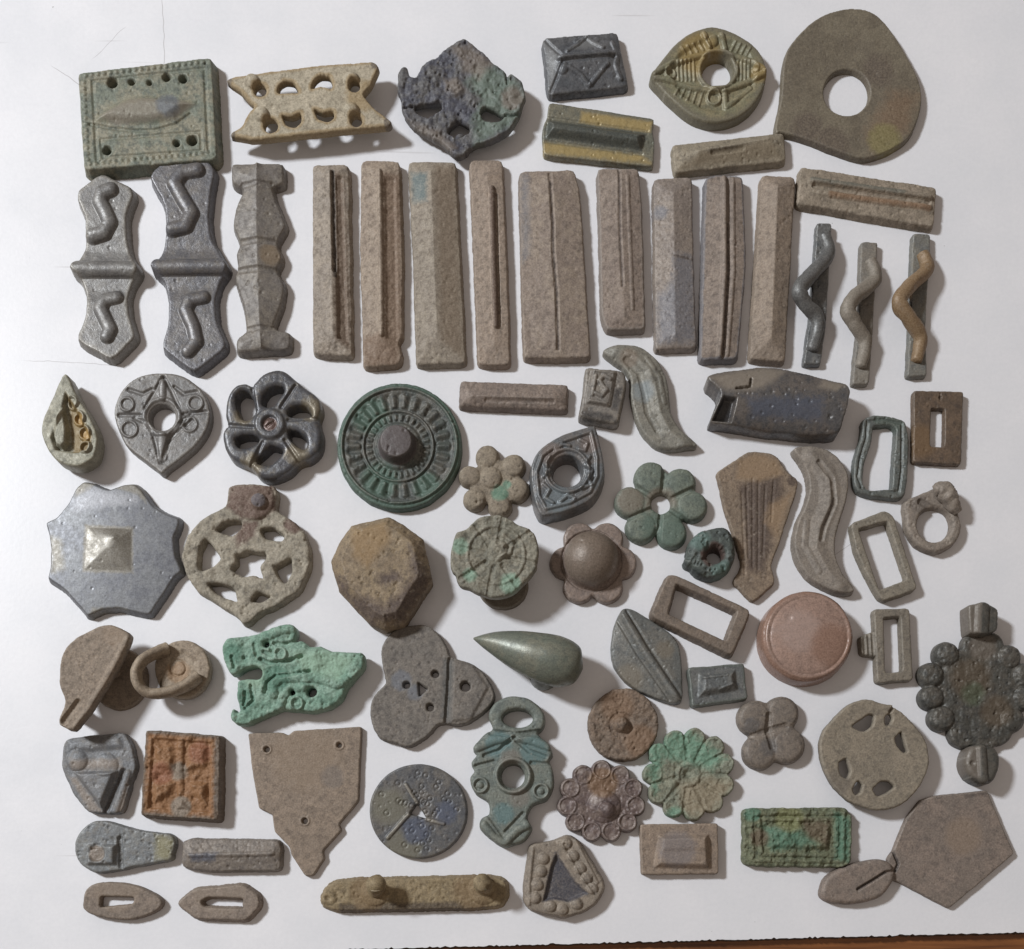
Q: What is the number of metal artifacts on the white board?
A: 77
